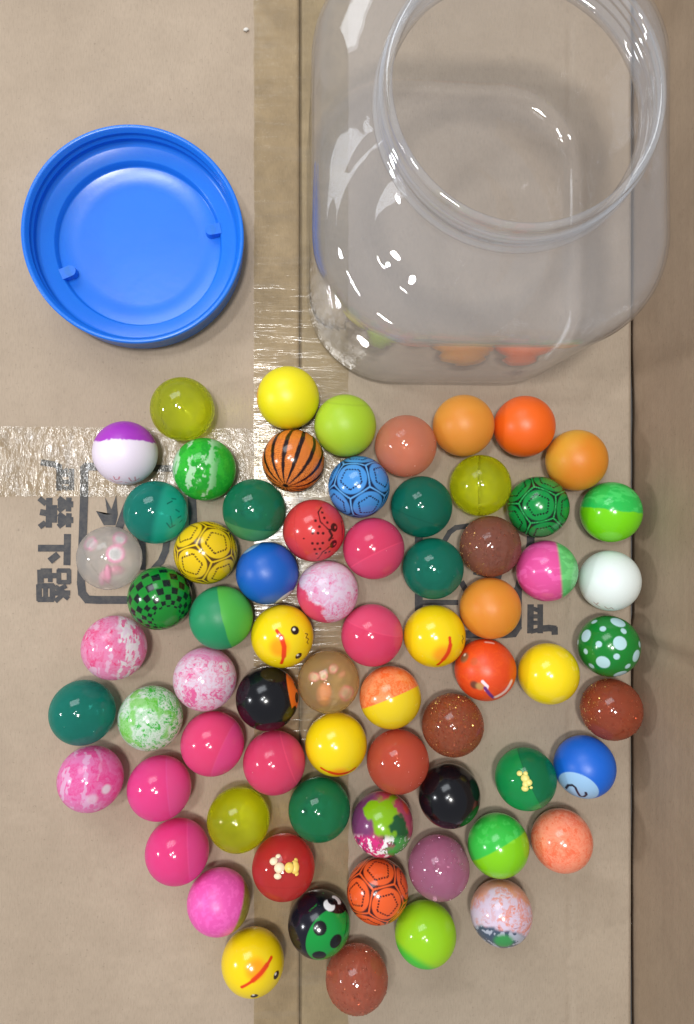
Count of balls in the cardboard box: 69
